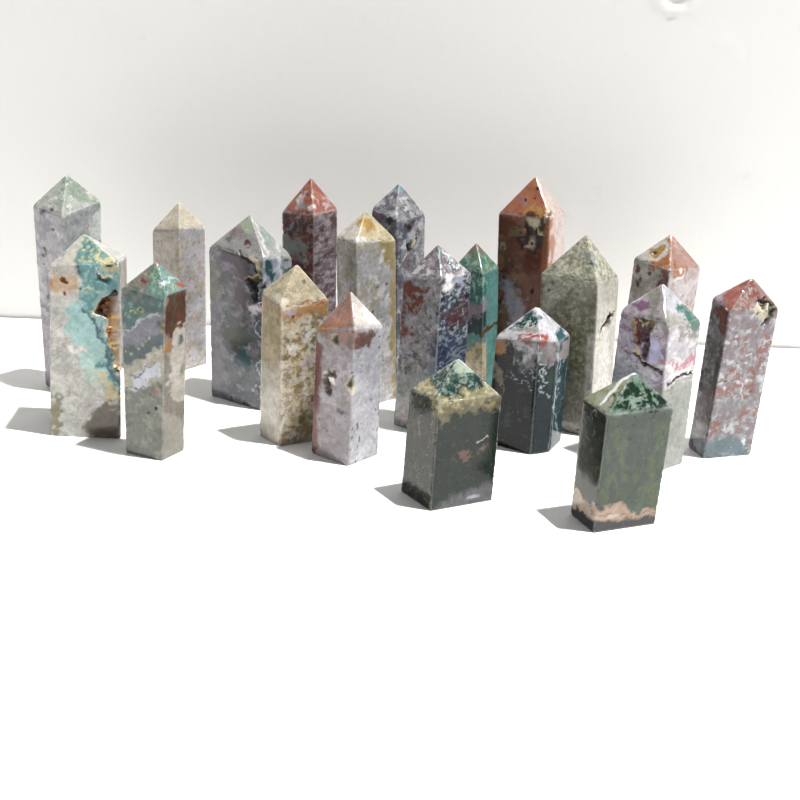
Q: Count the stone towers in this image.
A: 20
